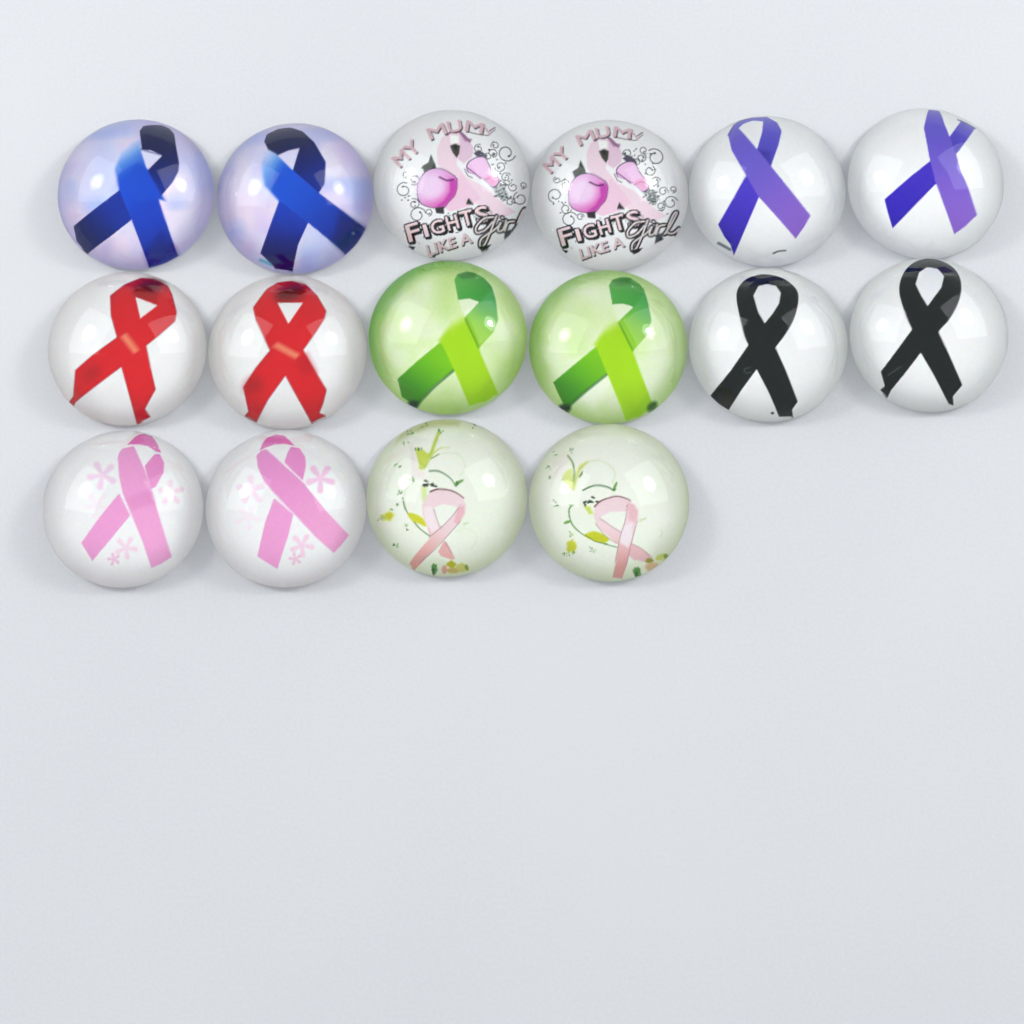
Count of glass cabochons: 16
